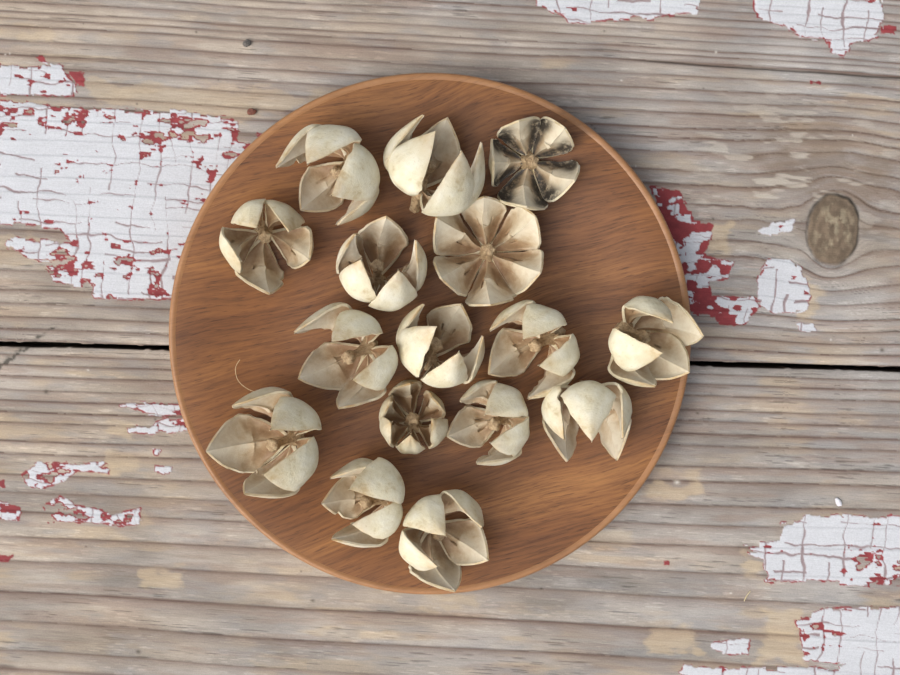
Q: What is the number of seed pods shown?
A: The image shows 16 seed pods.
